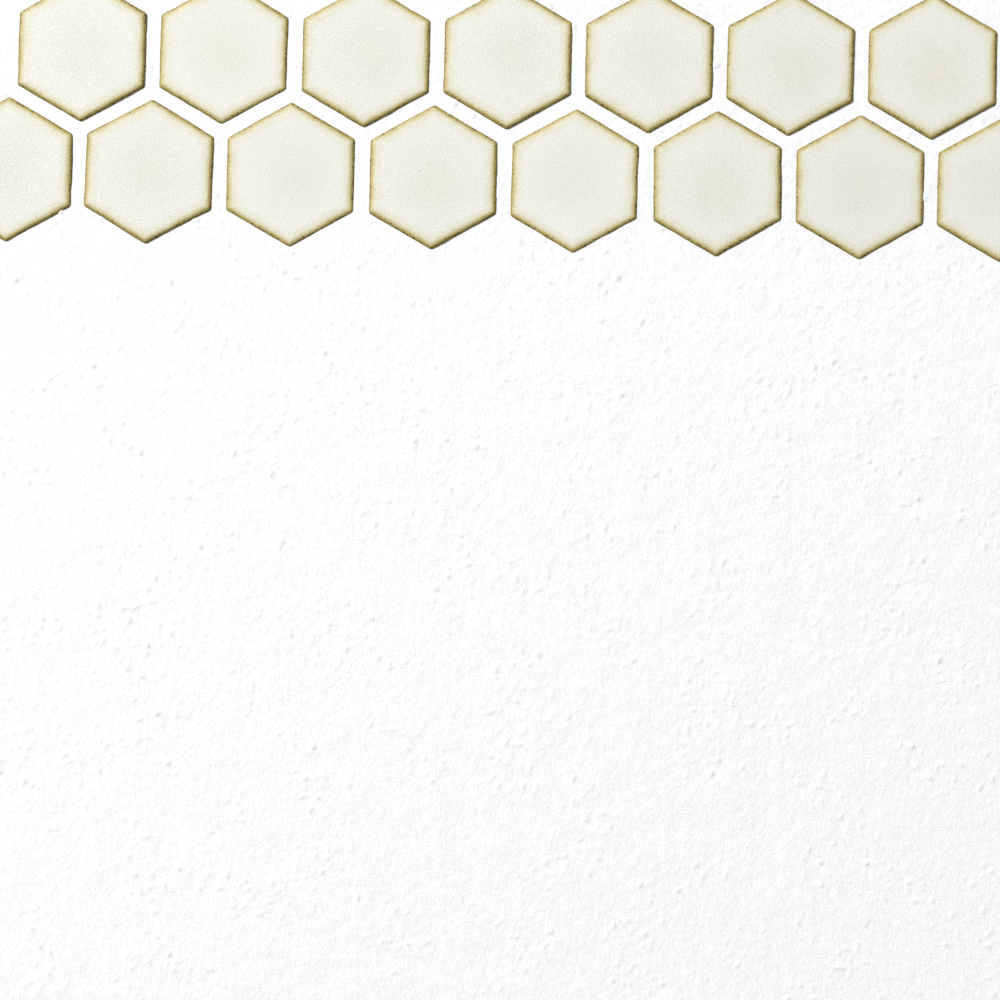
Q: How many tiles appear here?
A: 15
